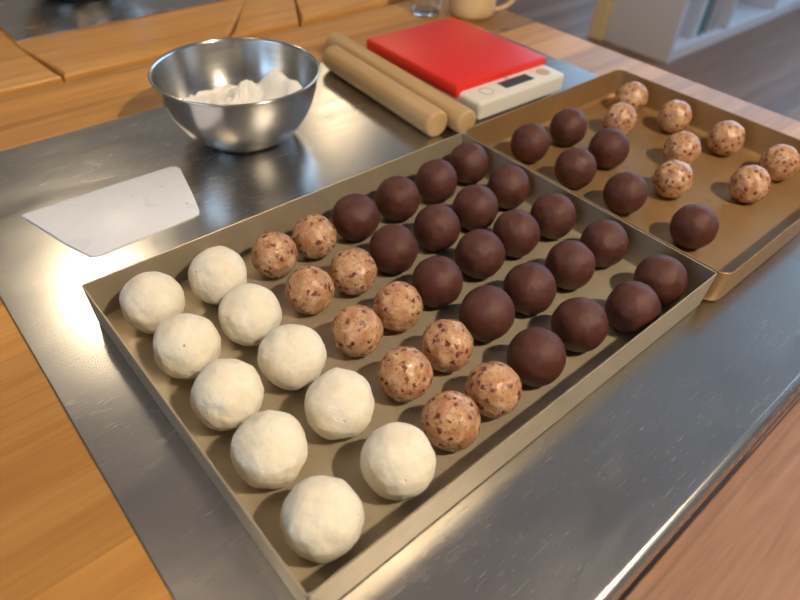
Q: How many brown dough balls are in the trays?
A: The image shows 26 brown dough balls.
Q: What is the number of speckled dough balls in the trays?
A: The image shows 18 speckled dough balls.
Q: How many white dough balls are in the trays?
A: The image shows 10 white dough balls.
